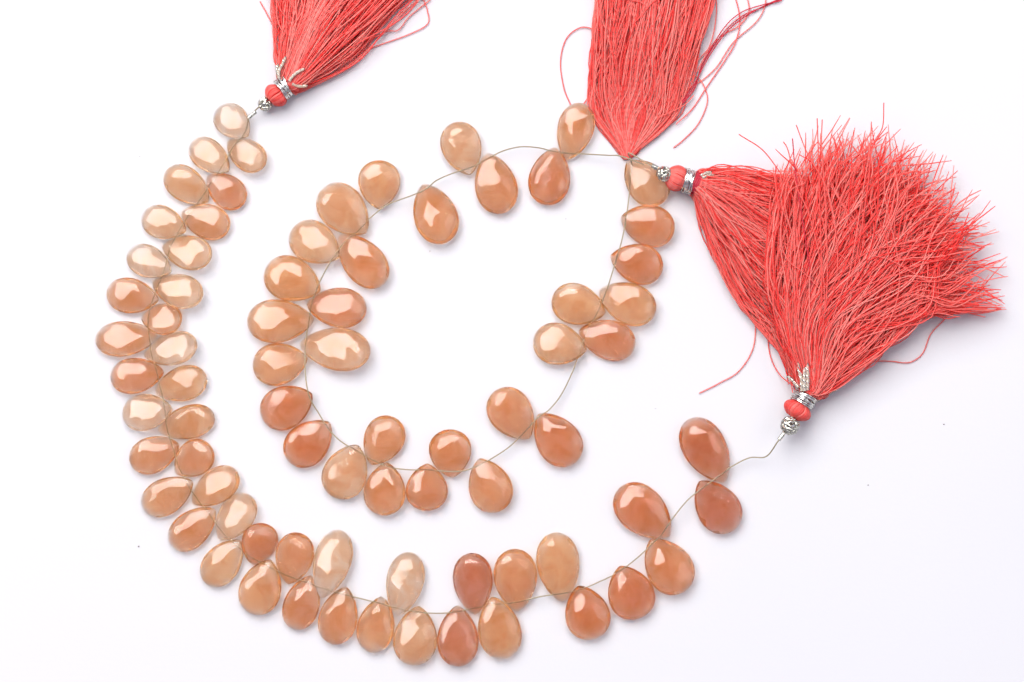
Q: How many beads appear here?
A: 76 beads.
